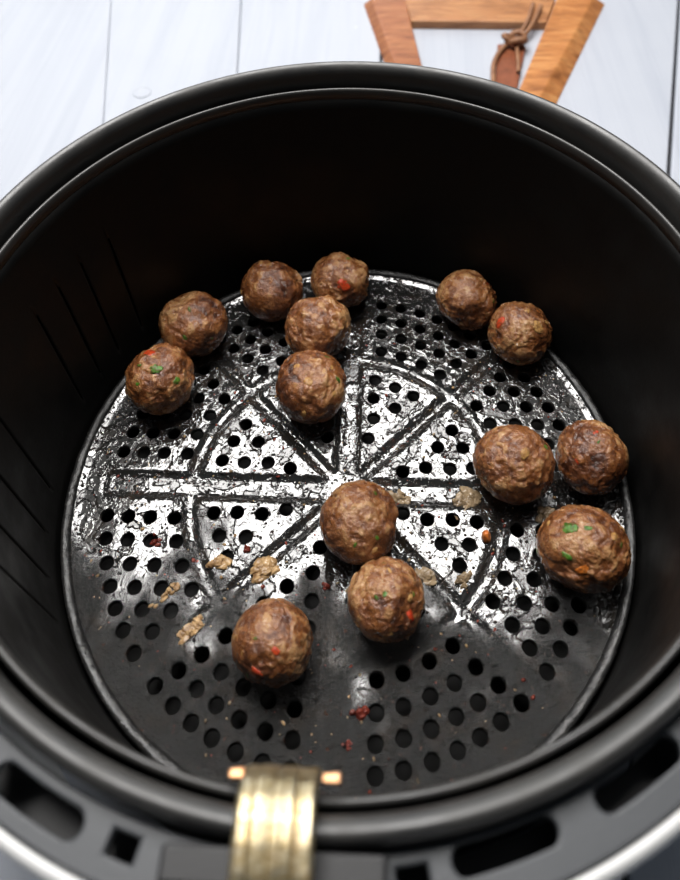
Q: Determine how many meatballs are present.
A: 14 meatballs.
